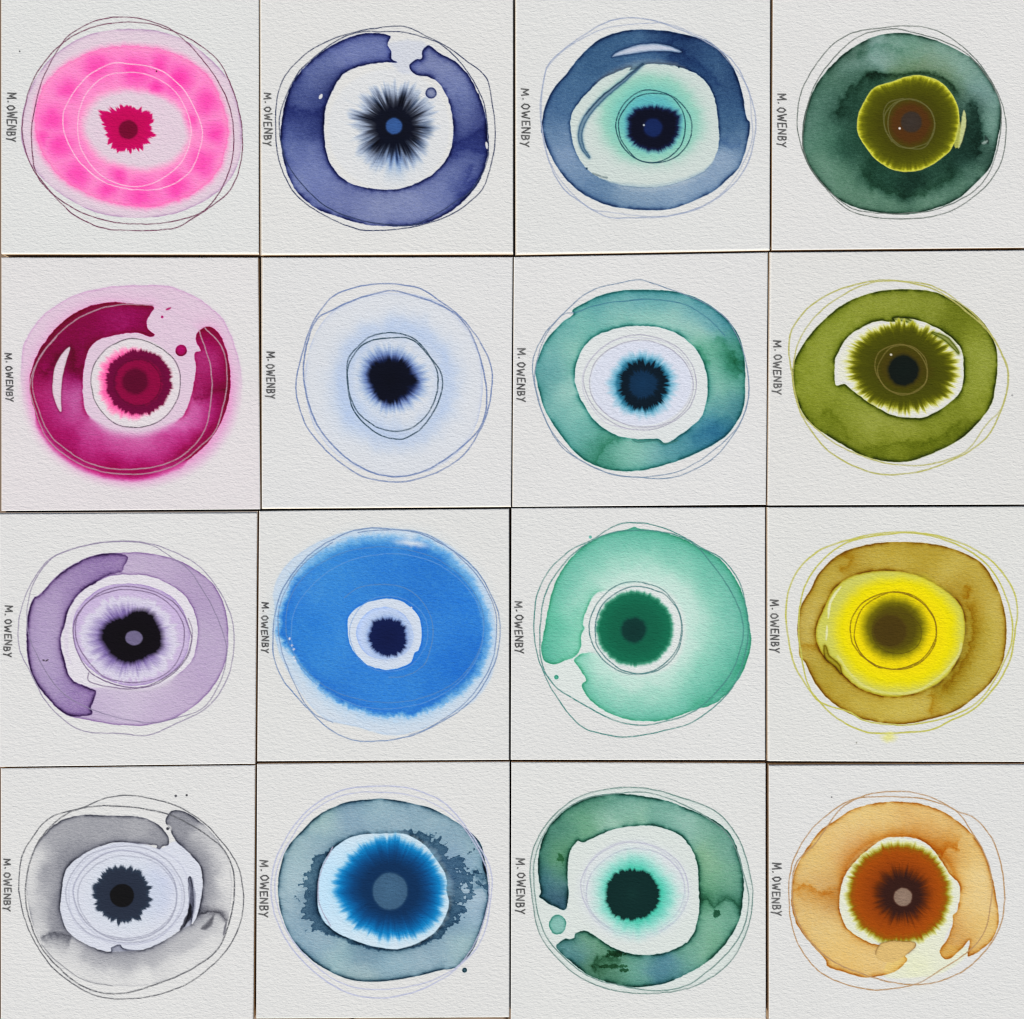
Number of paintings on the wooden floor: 16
